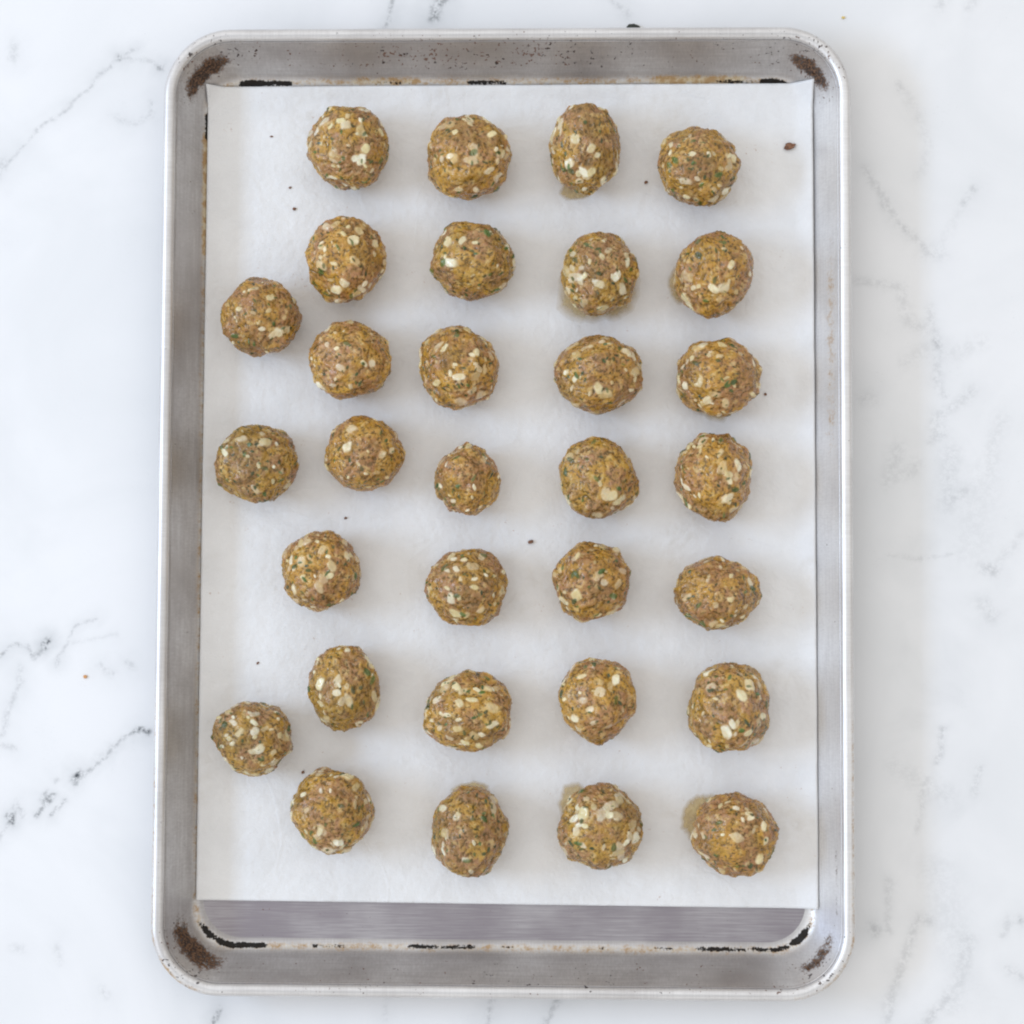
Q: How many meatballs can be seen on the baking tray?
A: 31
